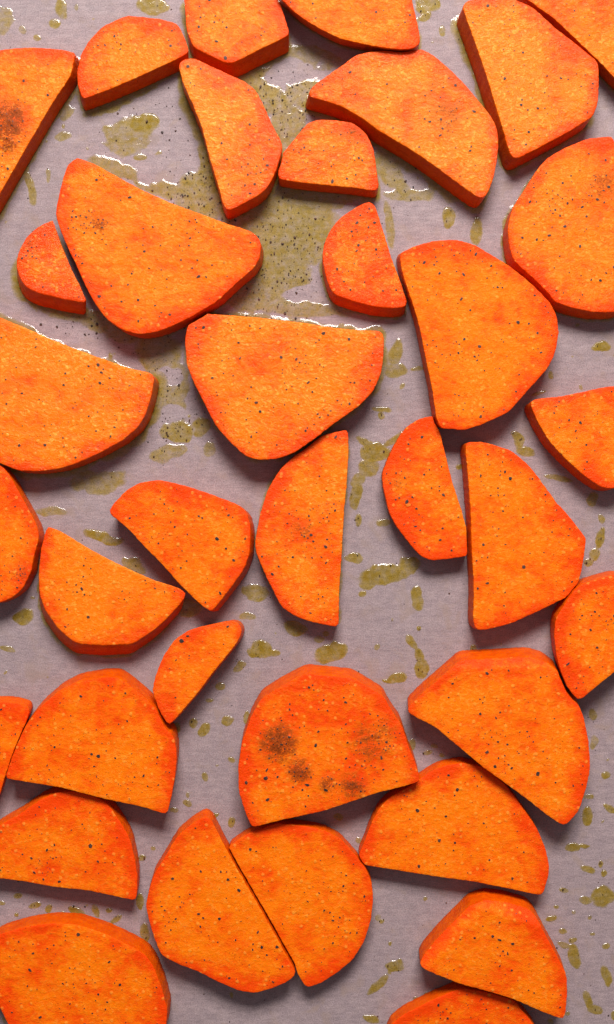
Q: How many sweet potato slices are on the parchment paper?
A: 36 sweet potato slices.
